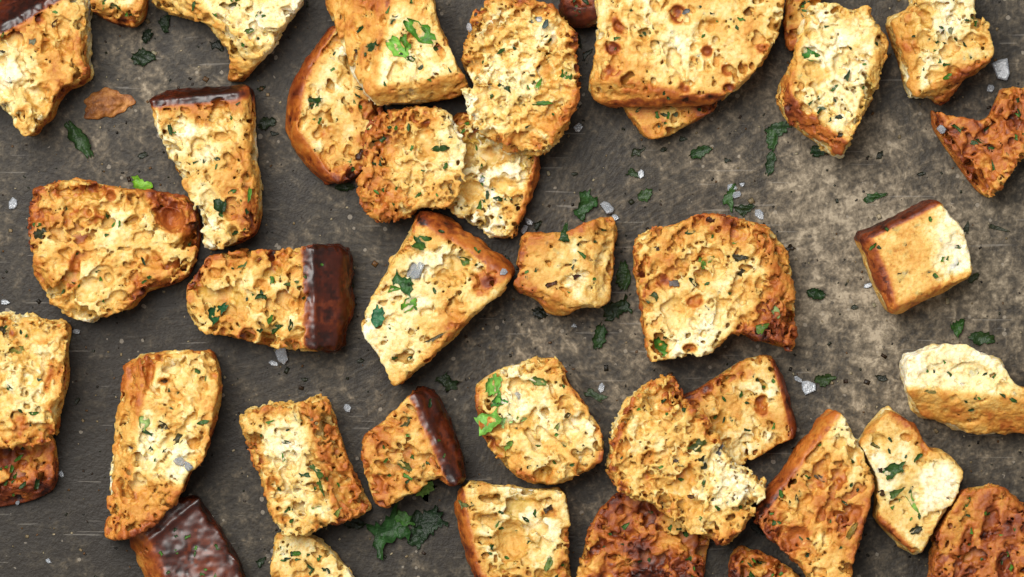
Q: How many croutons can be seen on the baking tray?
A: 39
